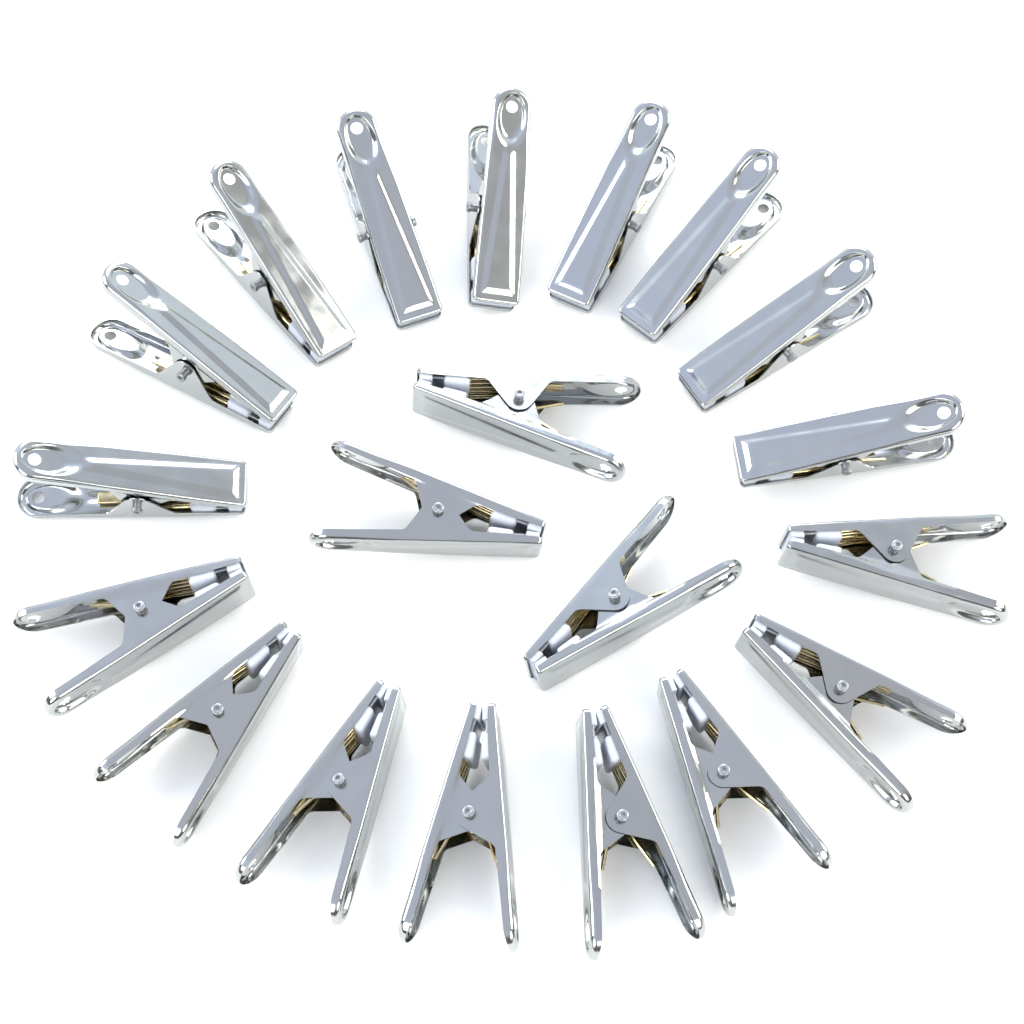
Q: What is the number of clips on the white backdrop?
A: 20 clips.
